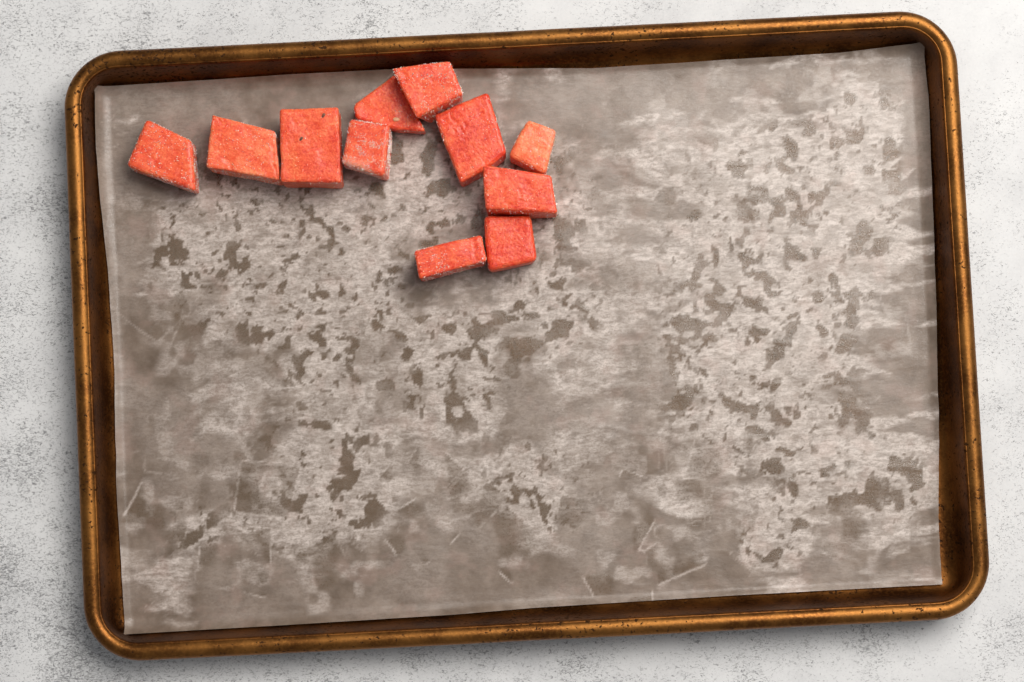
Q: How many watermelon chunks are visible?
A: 11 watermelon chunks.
